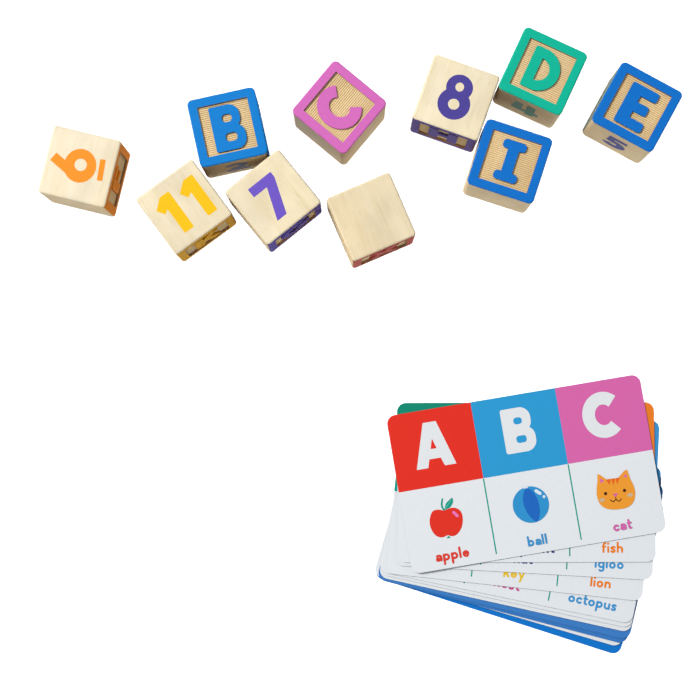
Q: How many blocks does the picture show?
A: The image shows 10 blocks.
